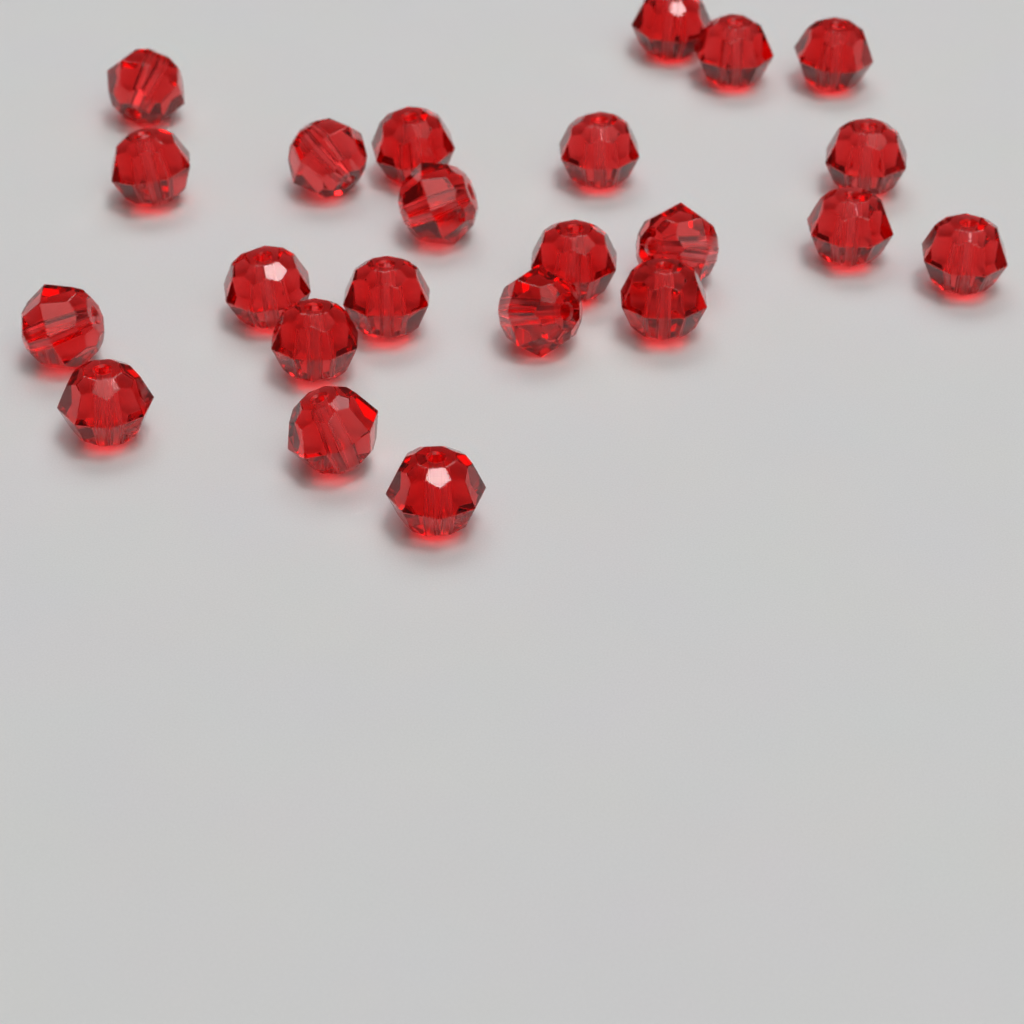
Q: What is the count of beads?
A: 23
